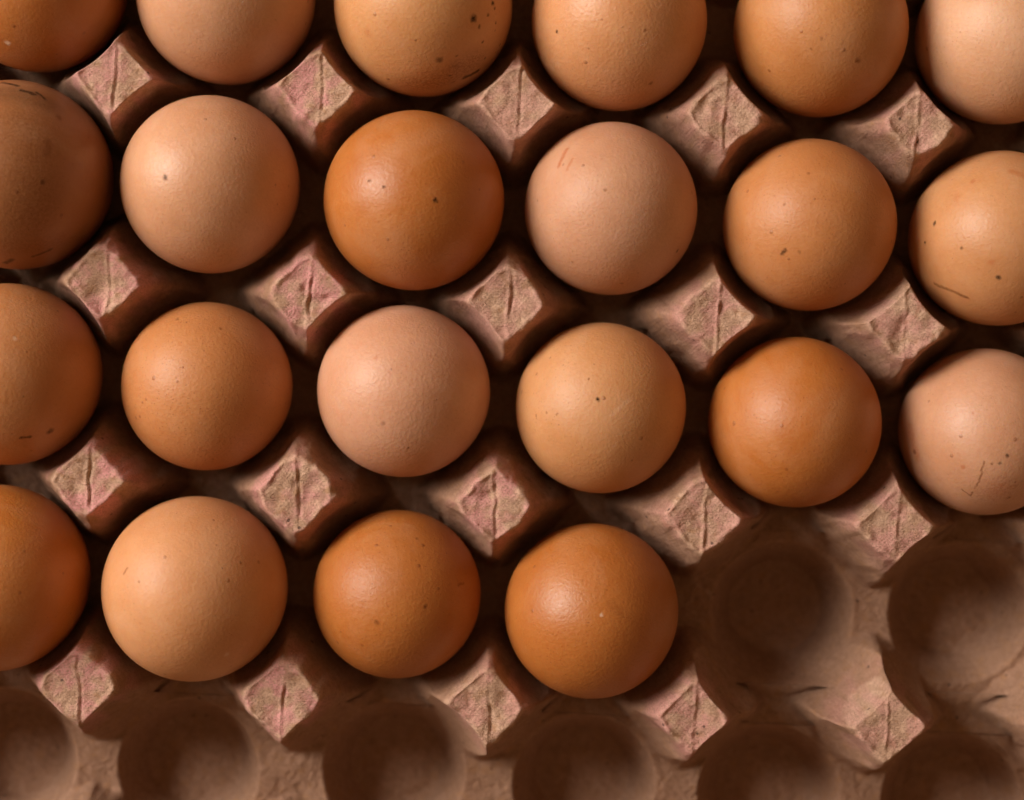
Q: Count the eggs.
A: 22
